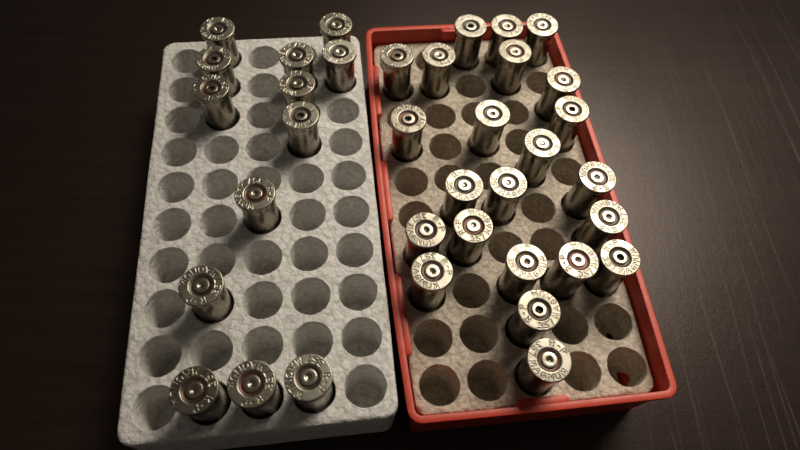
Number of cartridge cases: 36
